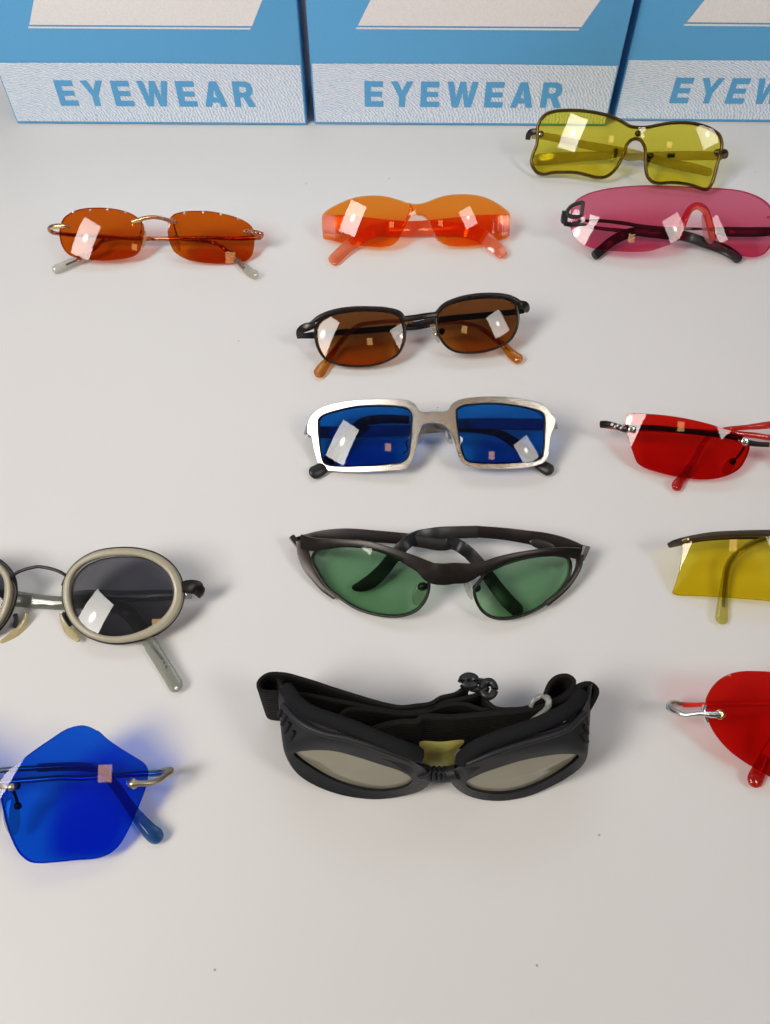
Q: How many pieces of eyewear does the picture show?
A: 13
